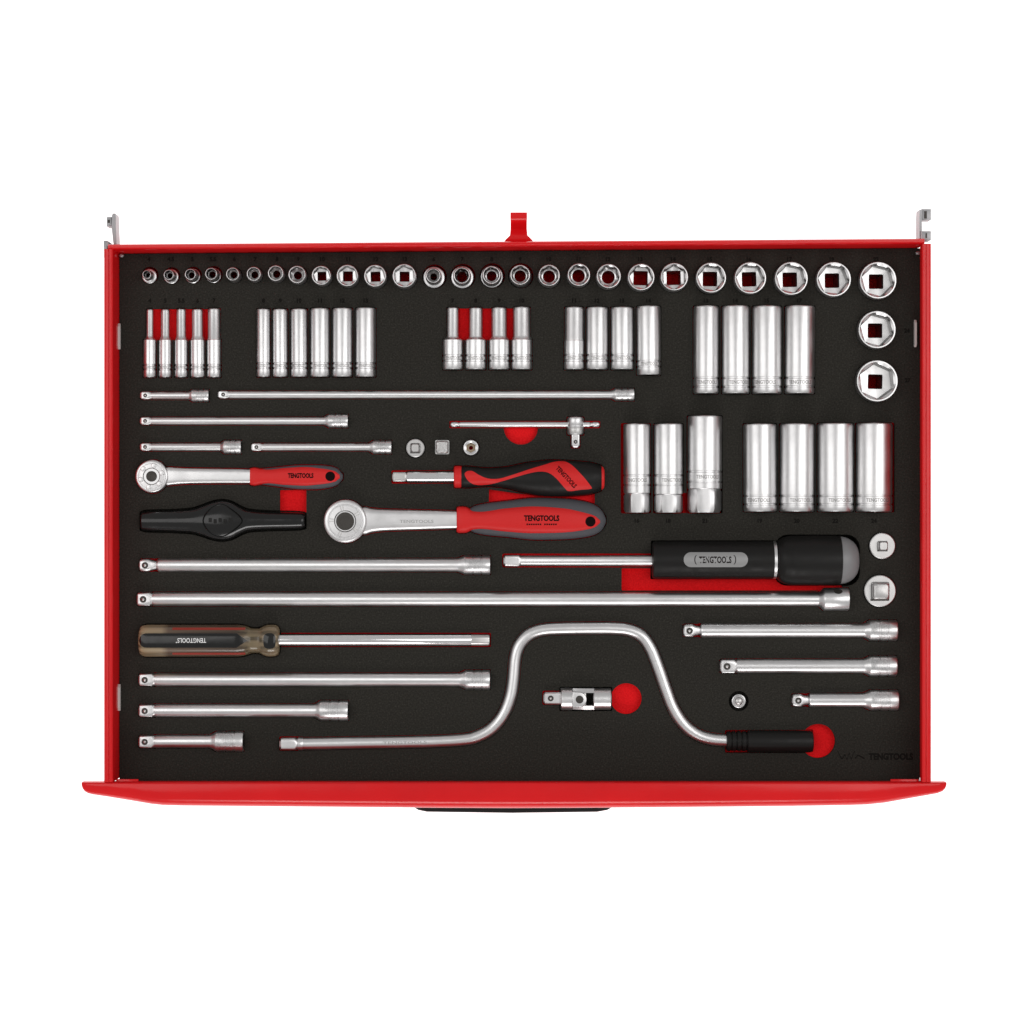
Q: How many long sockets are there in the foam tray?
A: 30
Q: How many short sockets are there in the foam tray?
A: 29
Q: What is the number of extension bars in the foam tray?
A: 13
